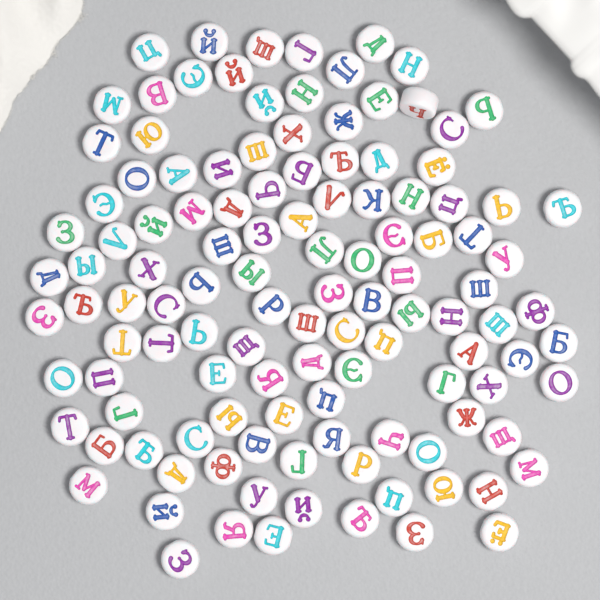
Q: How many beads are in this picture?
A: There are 120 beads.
